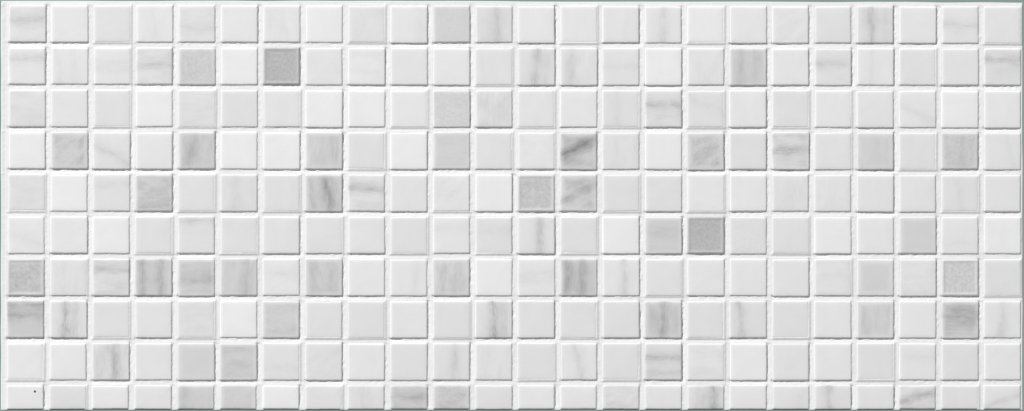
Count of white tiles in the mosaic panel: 200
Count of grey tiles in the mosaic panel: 40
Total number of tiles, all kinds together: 240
